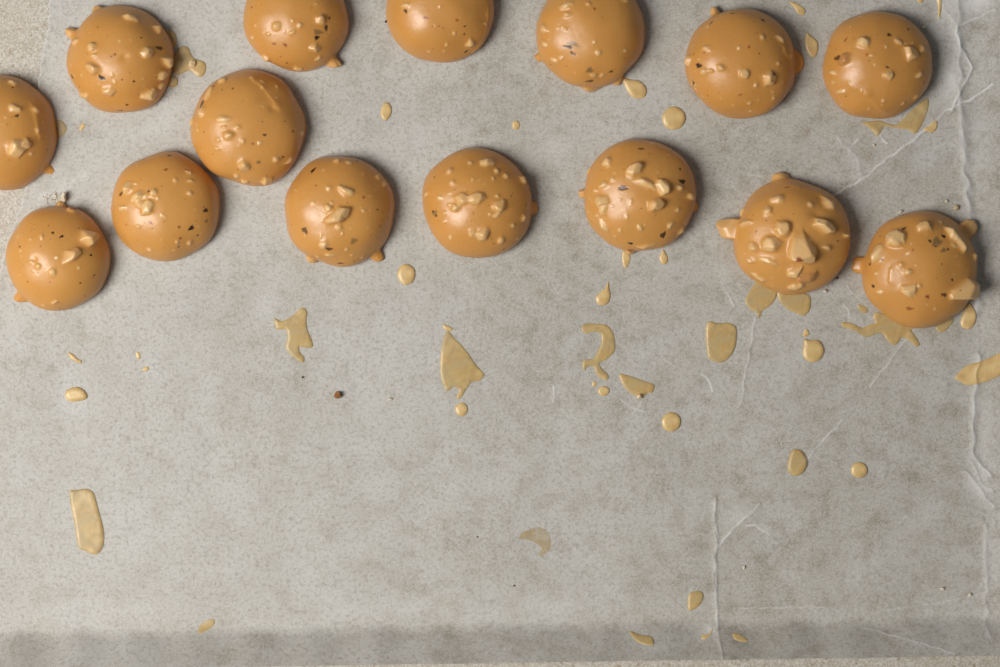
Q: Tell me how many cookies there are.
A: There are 15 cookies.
